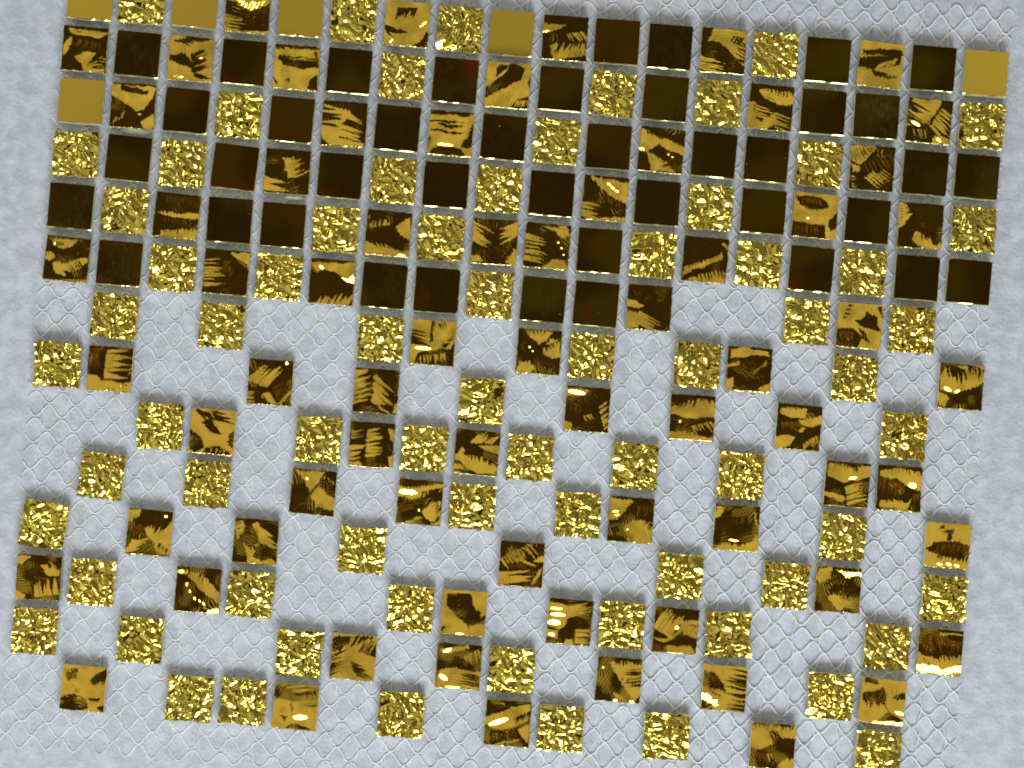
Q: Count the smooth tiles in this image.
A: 47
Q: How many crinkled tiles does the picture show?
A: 70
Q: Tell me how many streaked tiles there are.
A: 69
